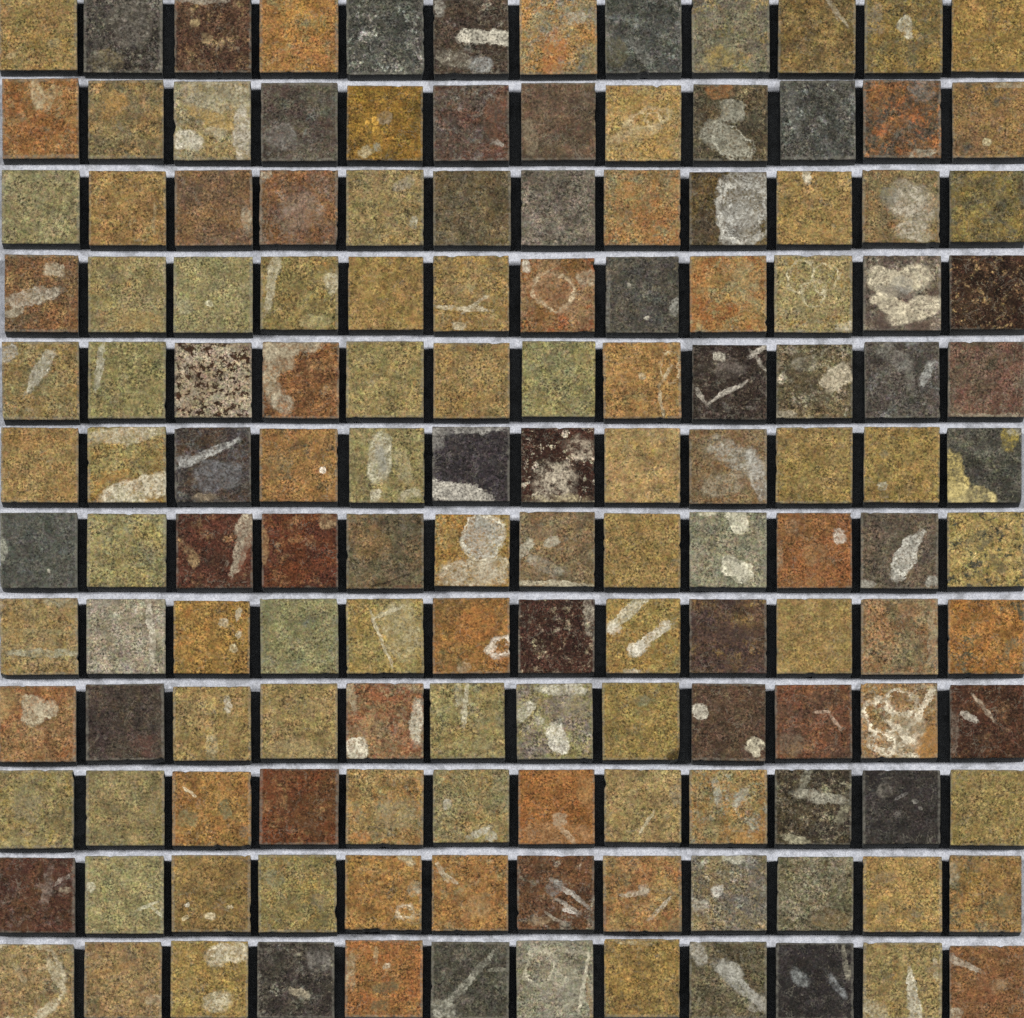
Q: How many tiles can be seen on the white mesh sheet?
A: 144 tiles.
